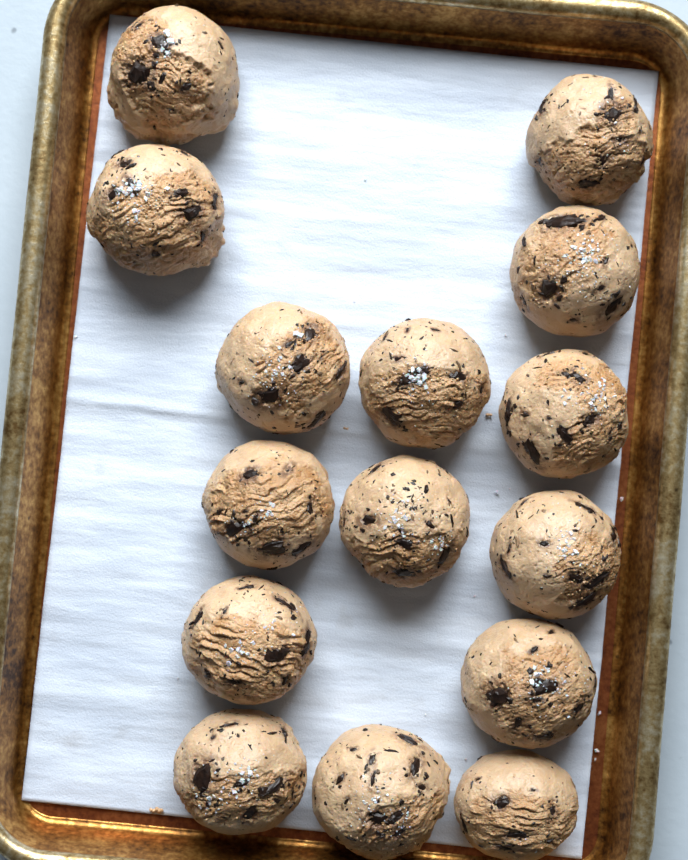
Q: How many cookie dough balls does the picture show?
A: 15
